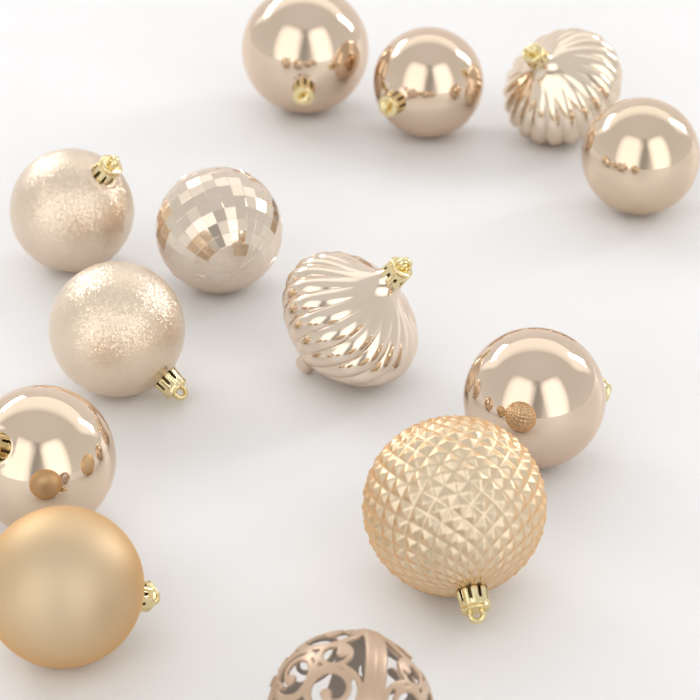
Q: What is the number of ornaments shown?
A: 13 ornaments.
